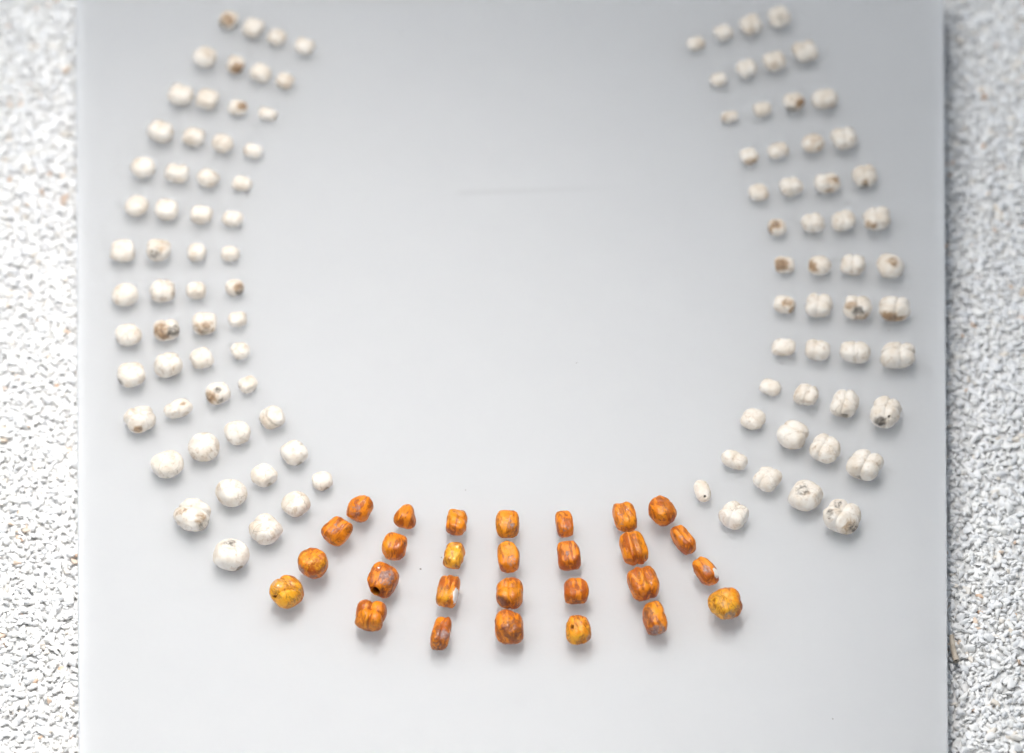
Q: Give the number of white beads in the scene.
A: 106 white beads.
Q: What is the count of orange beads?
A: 28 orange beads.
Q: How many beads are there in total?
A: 134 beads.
